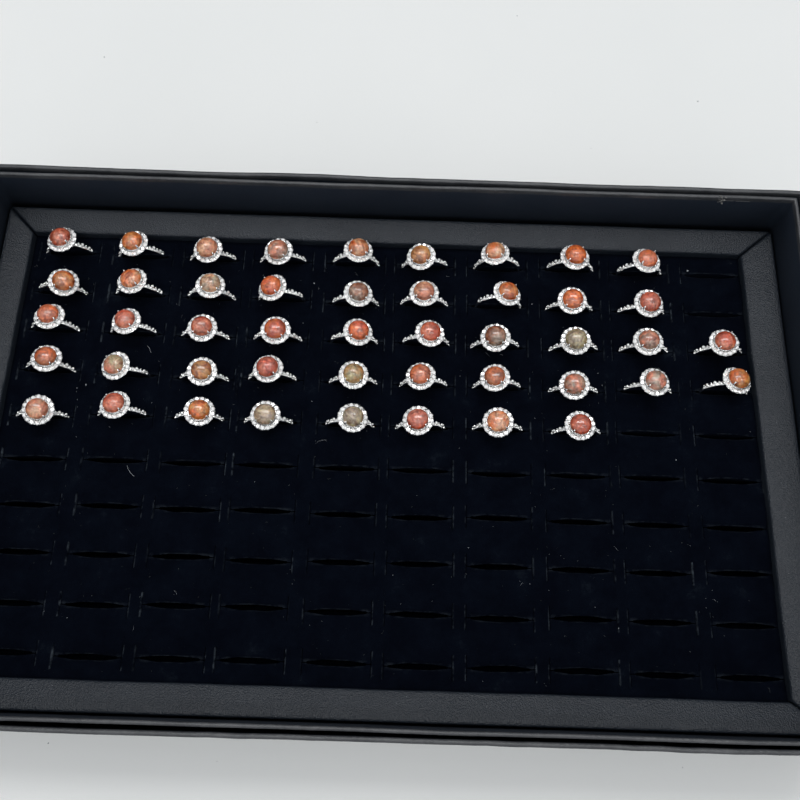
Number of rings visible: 46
